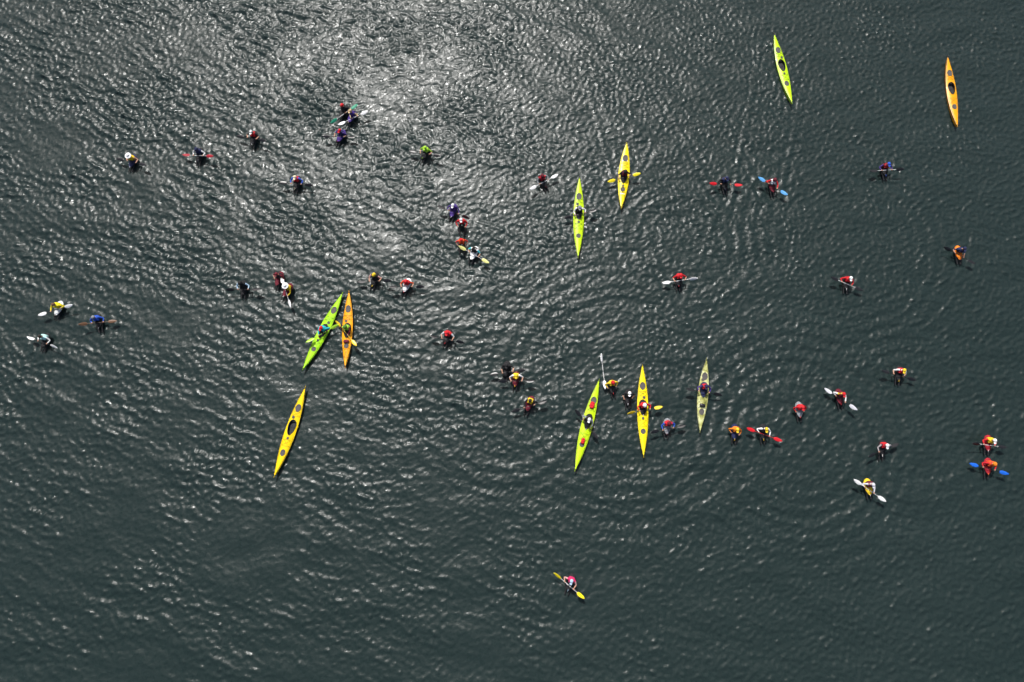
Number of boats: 10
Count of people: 51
